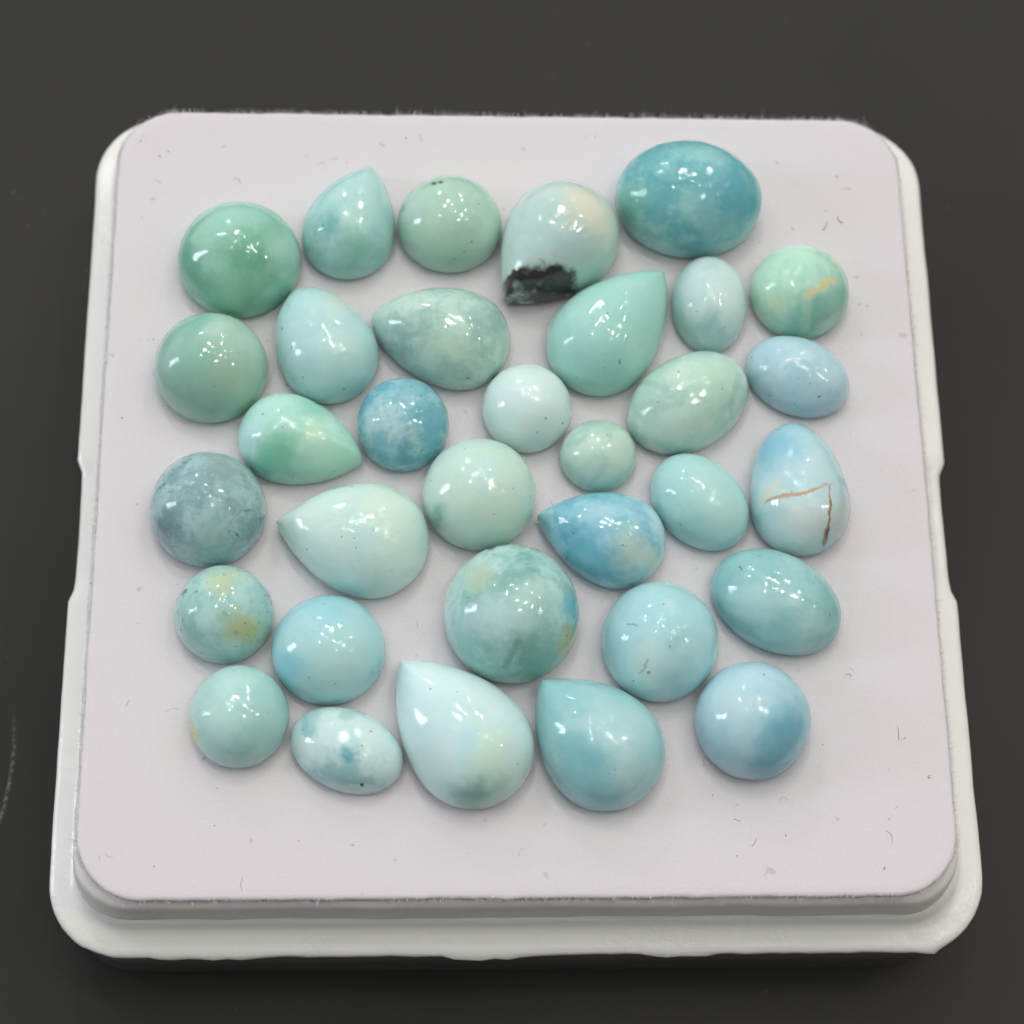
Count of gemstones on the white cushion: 33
